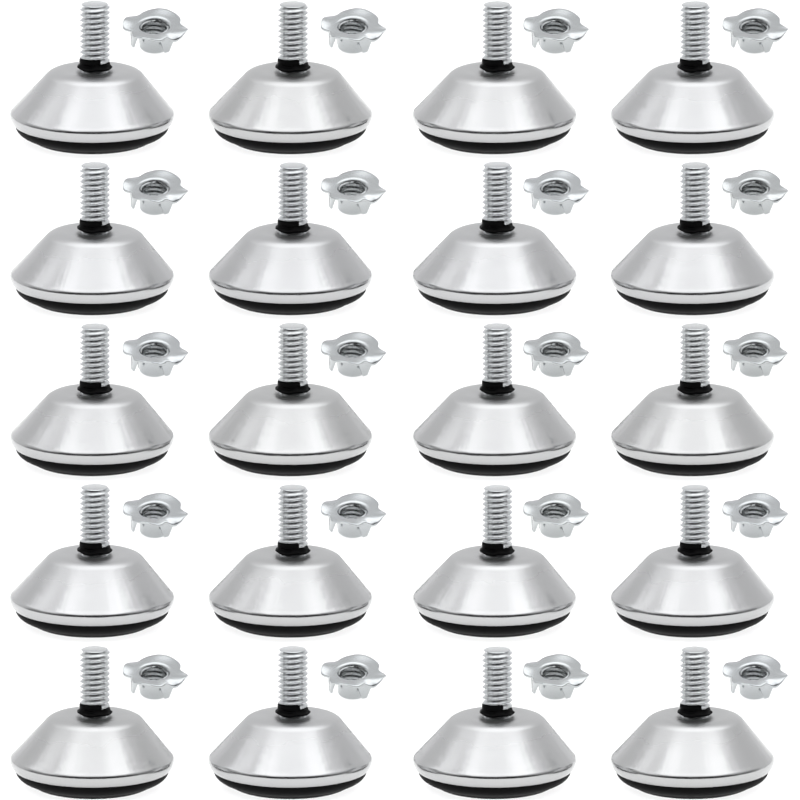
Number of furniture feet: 20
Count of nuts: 20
